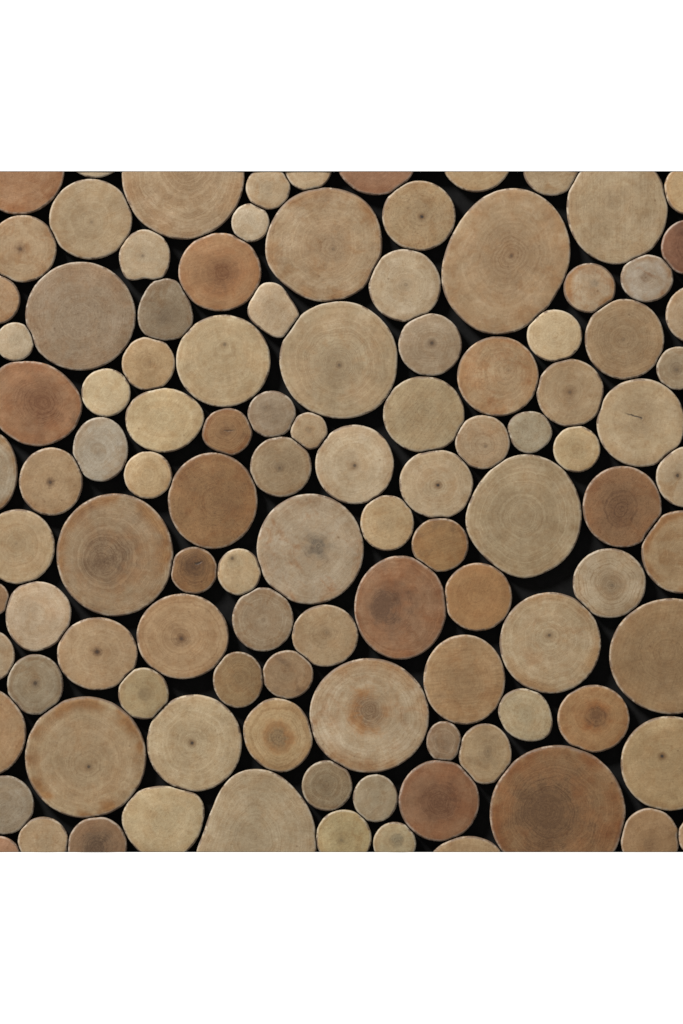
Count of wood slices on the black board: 109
